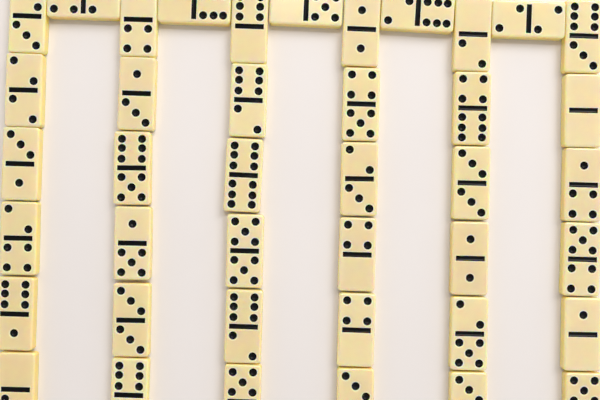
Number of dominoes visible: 41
